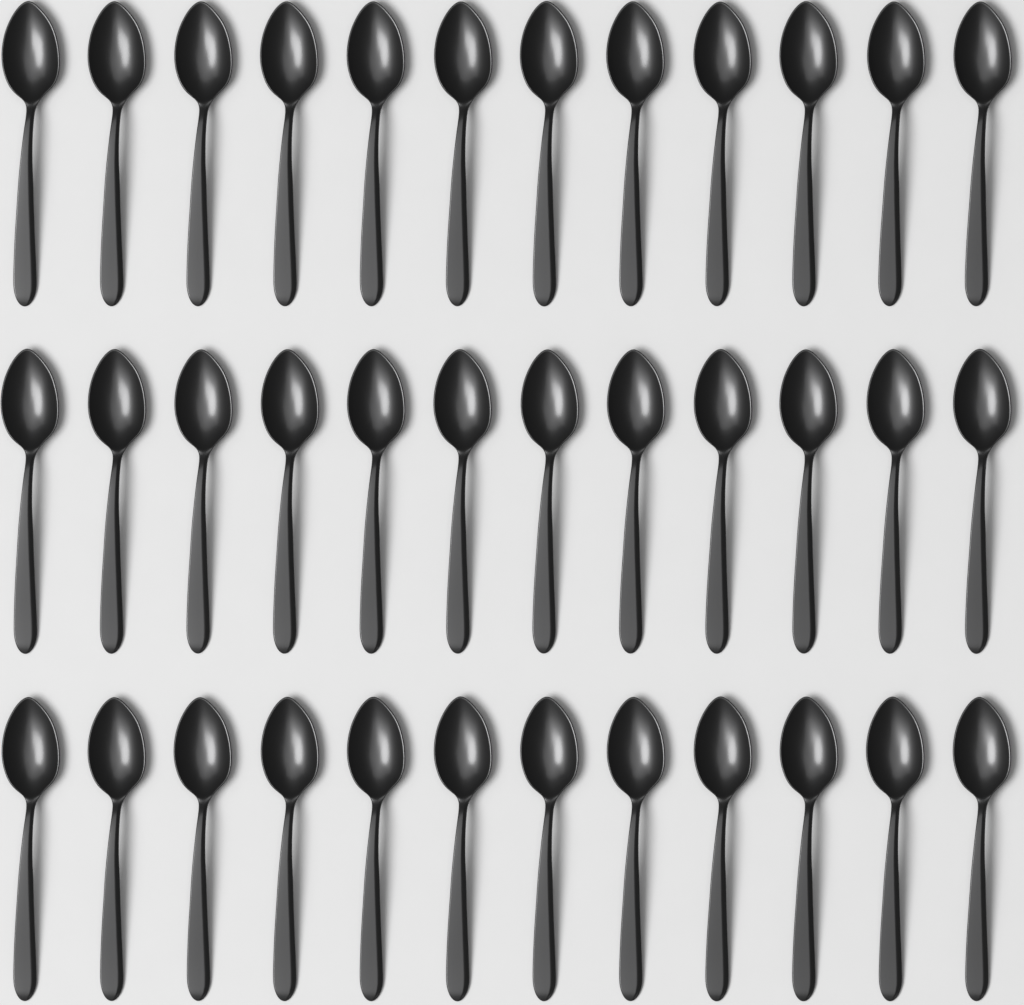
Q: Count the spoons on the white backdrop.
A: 36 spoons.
